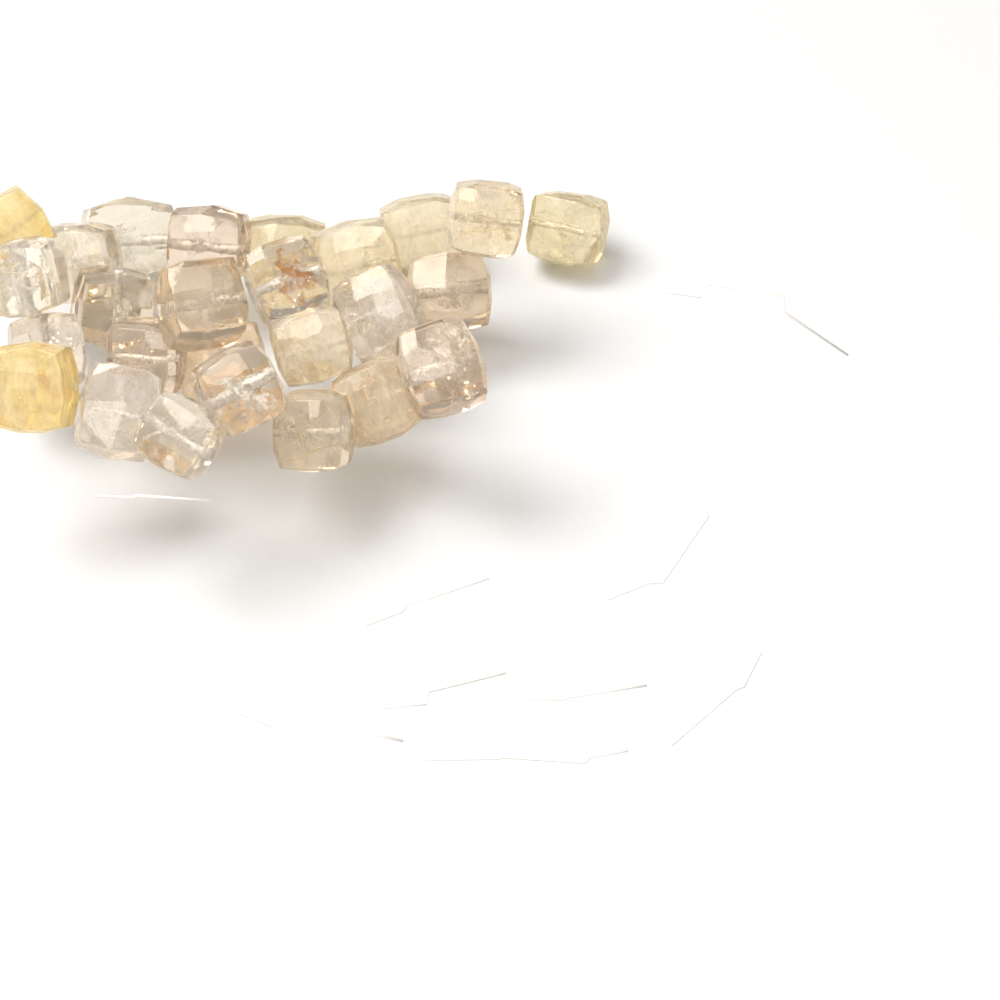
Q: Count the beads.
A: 26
